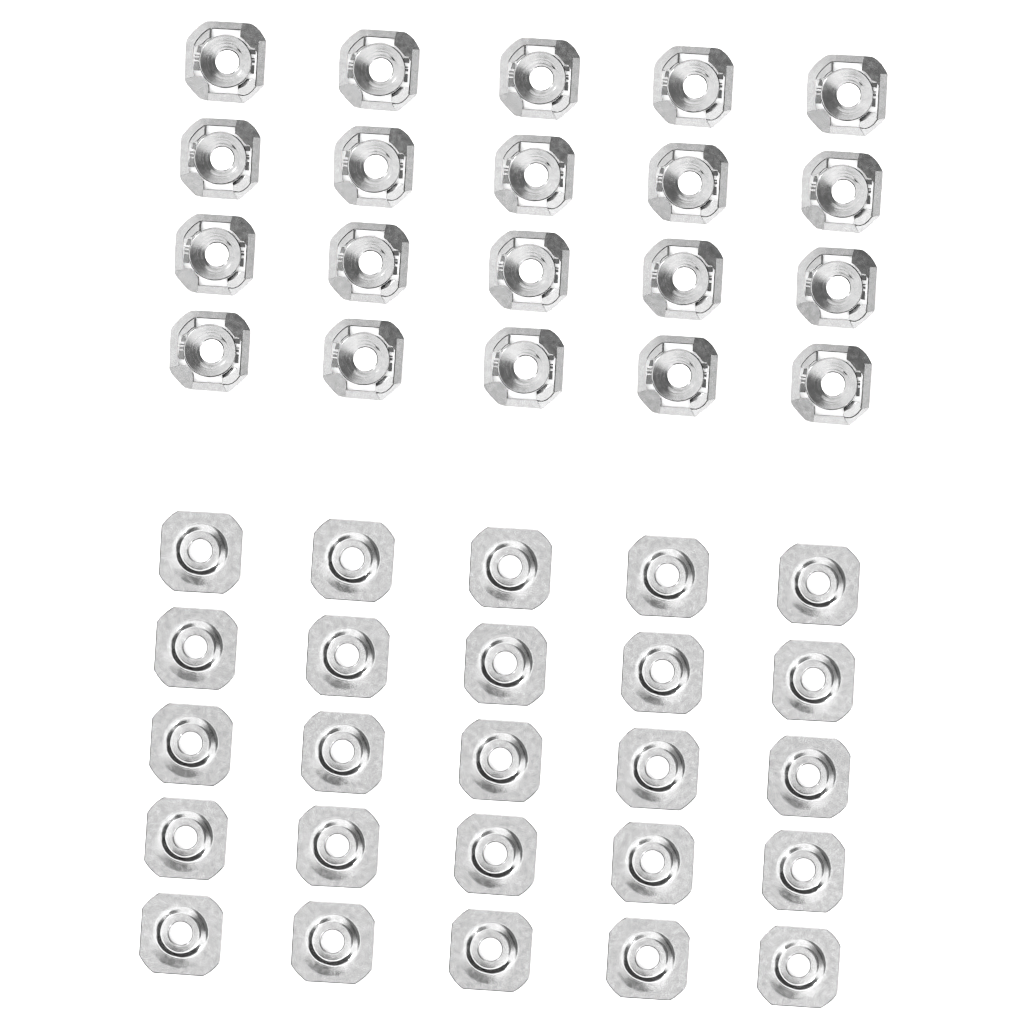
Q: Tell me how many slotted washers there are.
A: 20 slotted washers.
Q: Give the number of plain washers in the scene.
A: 25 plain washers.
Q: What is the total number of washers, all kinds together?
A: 45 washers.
